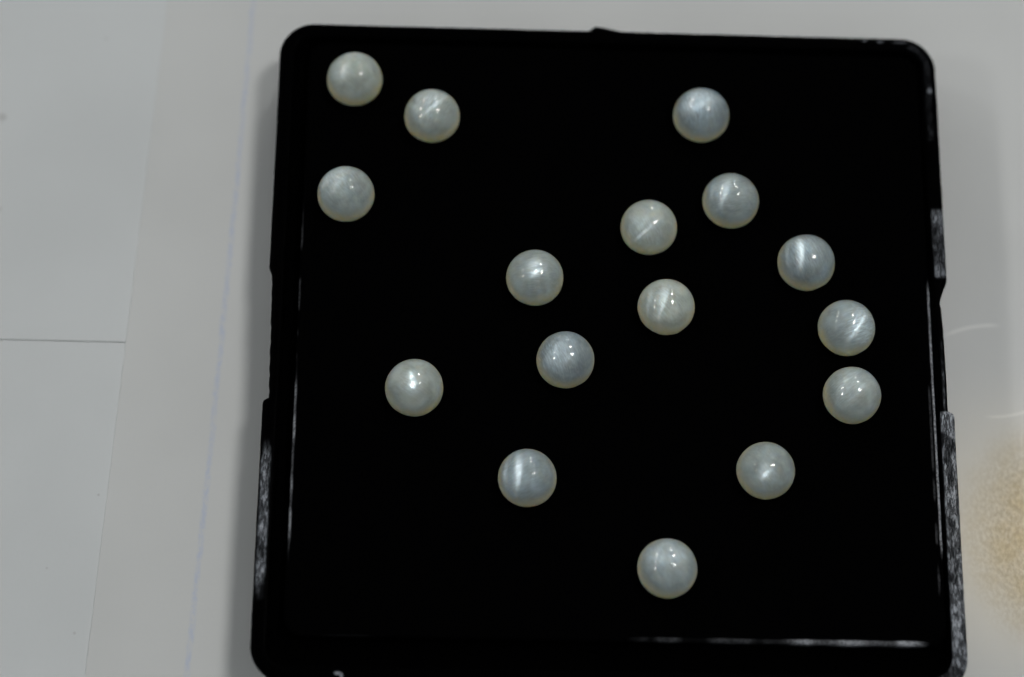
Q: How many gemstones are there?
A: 16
